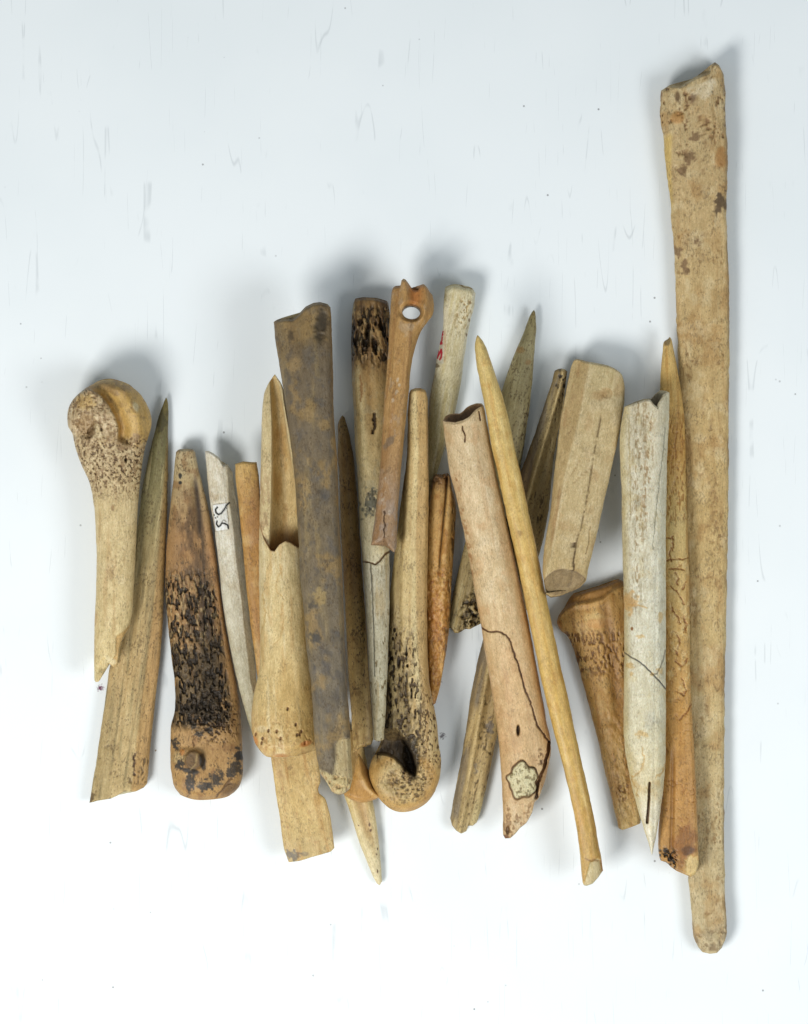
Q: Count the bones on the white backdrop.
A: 23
